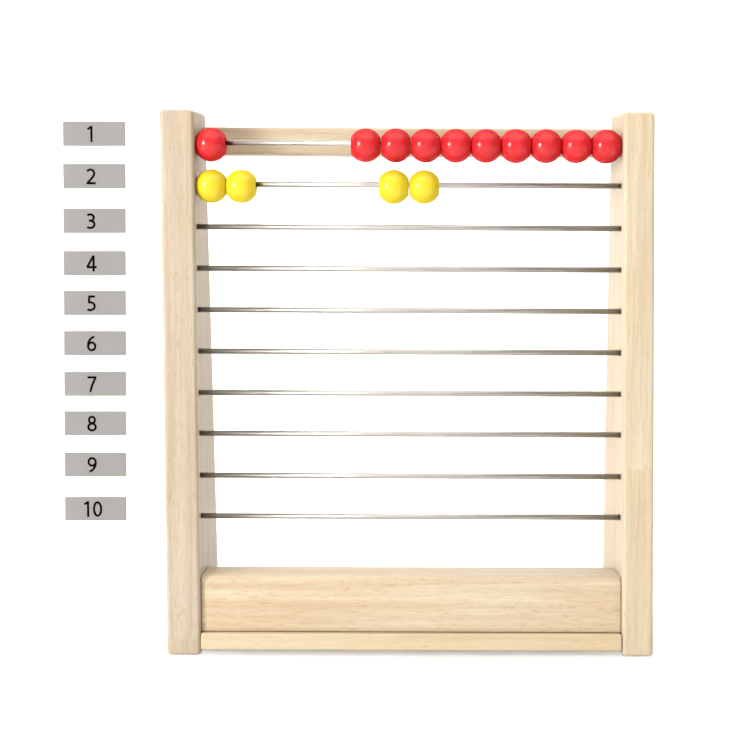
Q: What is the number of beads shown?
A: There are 14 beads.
